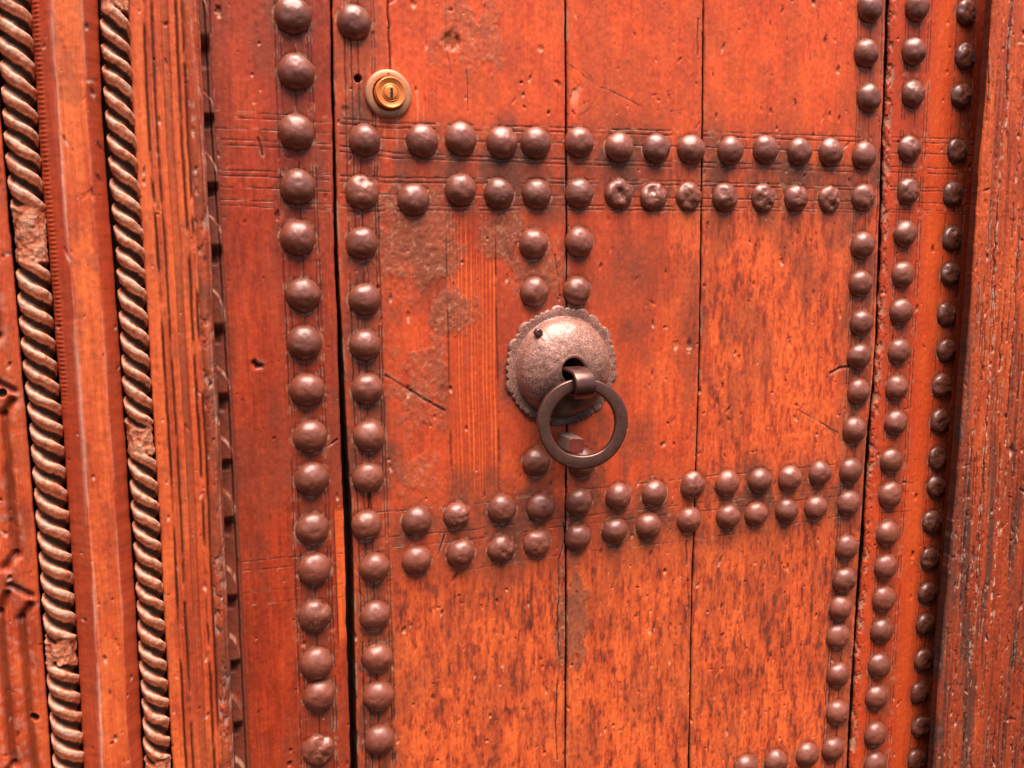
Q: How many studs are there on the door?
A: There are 150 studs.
